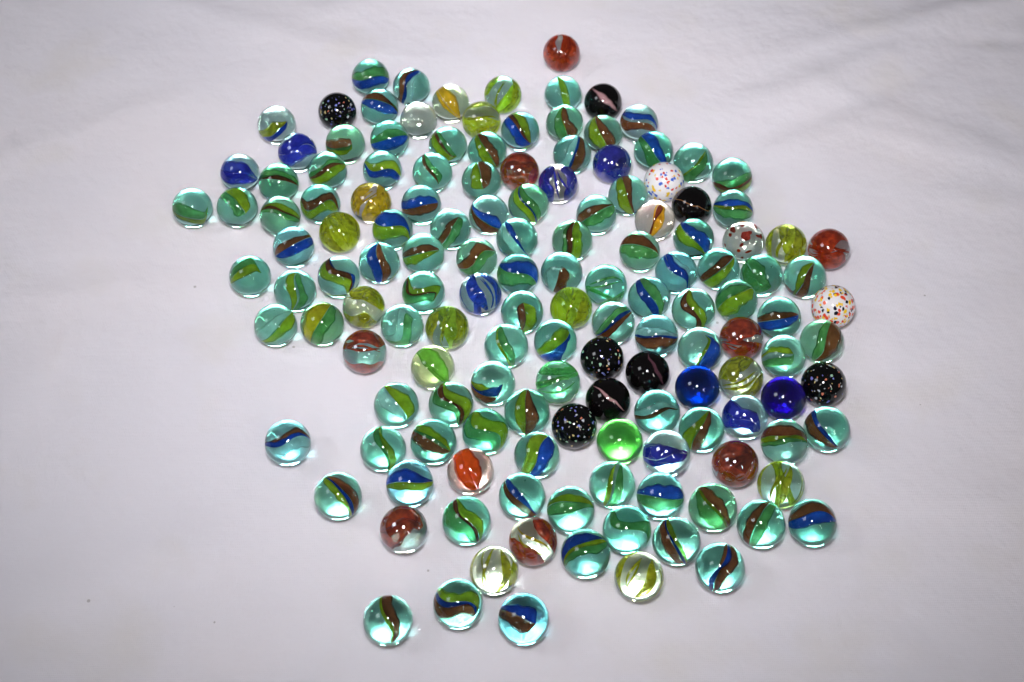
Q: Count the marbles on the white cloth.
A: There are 145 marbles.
